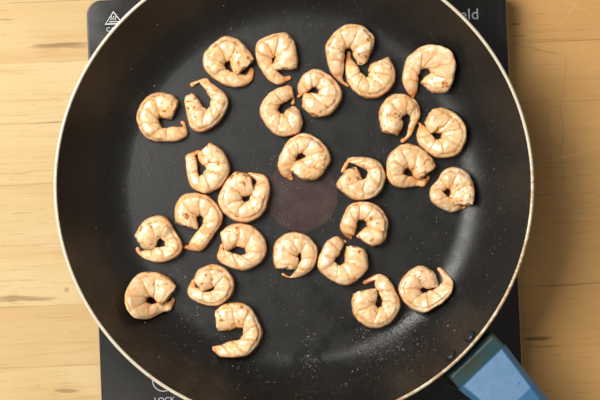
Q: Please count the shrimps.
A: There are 28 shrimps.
